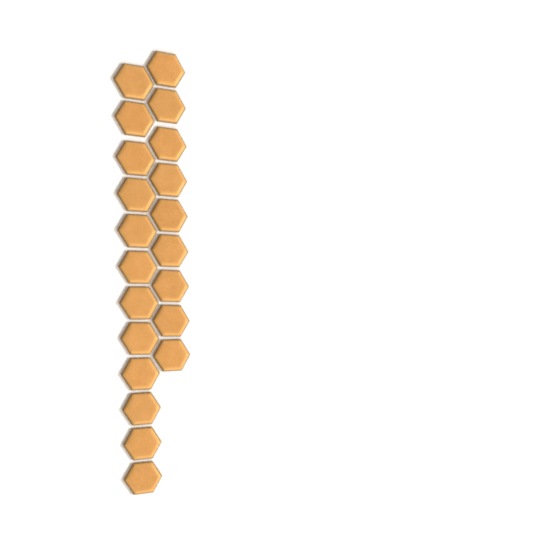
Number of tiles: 21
